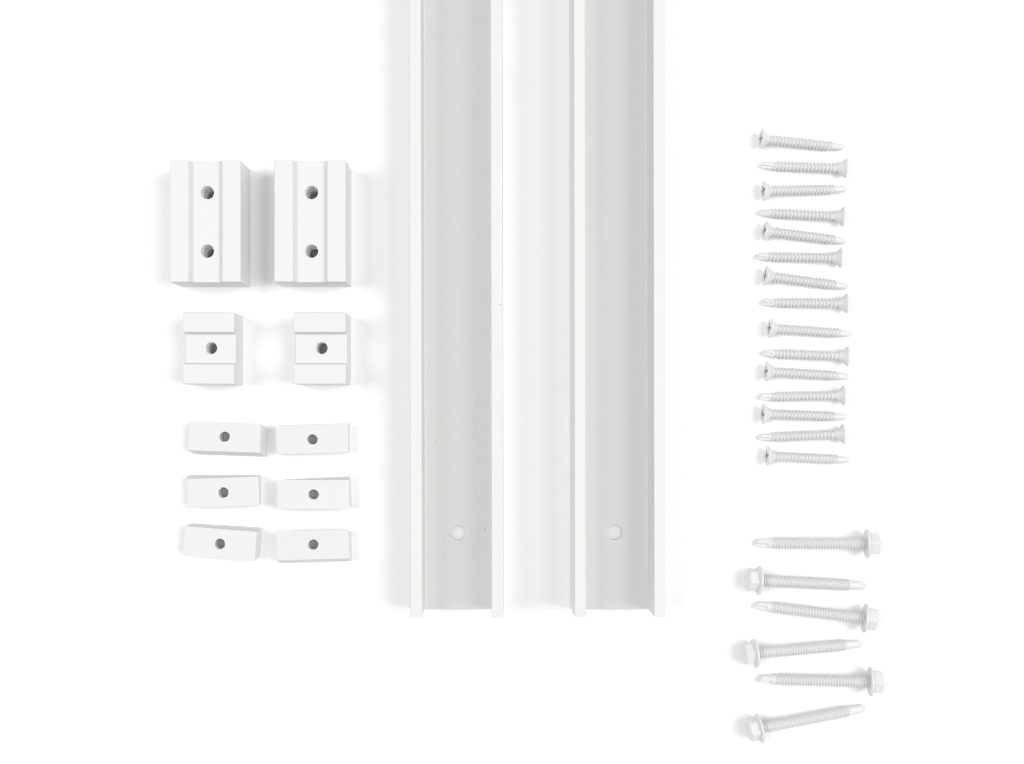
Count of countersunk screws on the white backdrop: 15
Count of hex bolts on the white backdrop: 6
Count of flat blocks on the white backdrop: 6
